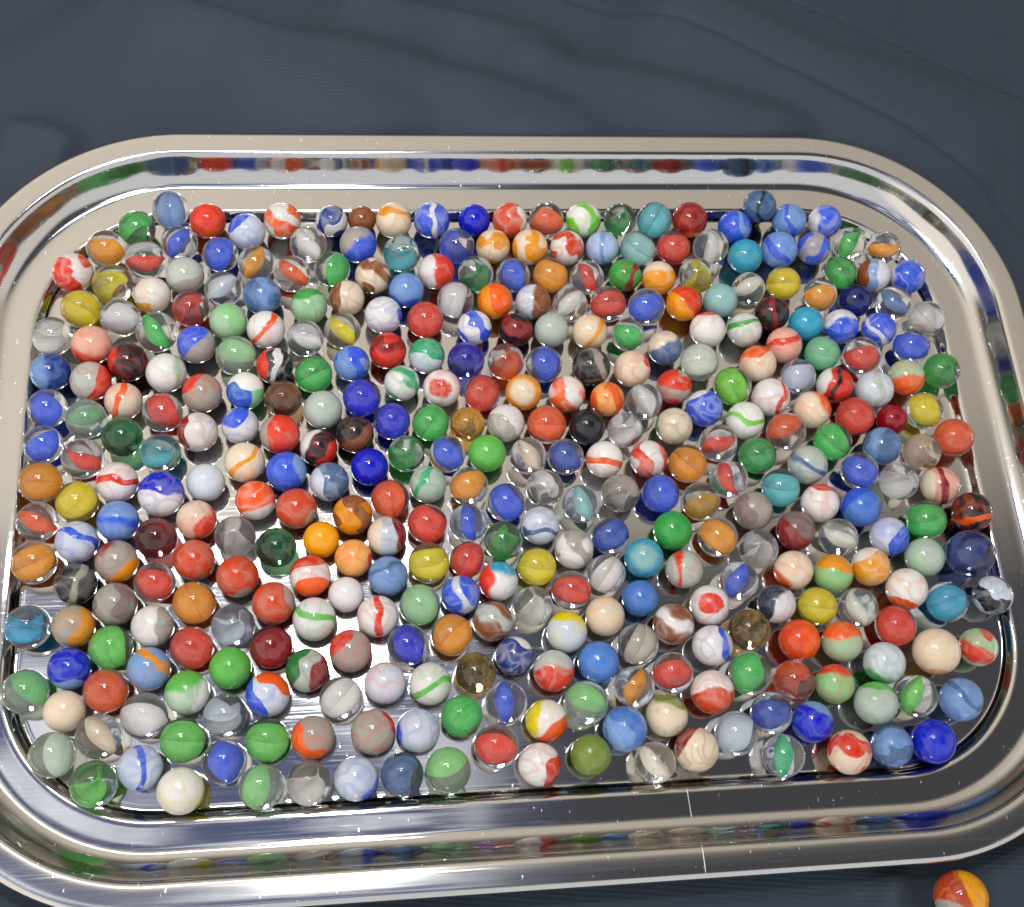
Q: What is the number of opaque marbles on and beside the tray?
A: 196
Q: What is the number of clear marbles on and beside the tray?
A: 168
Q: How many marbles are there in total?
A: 364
